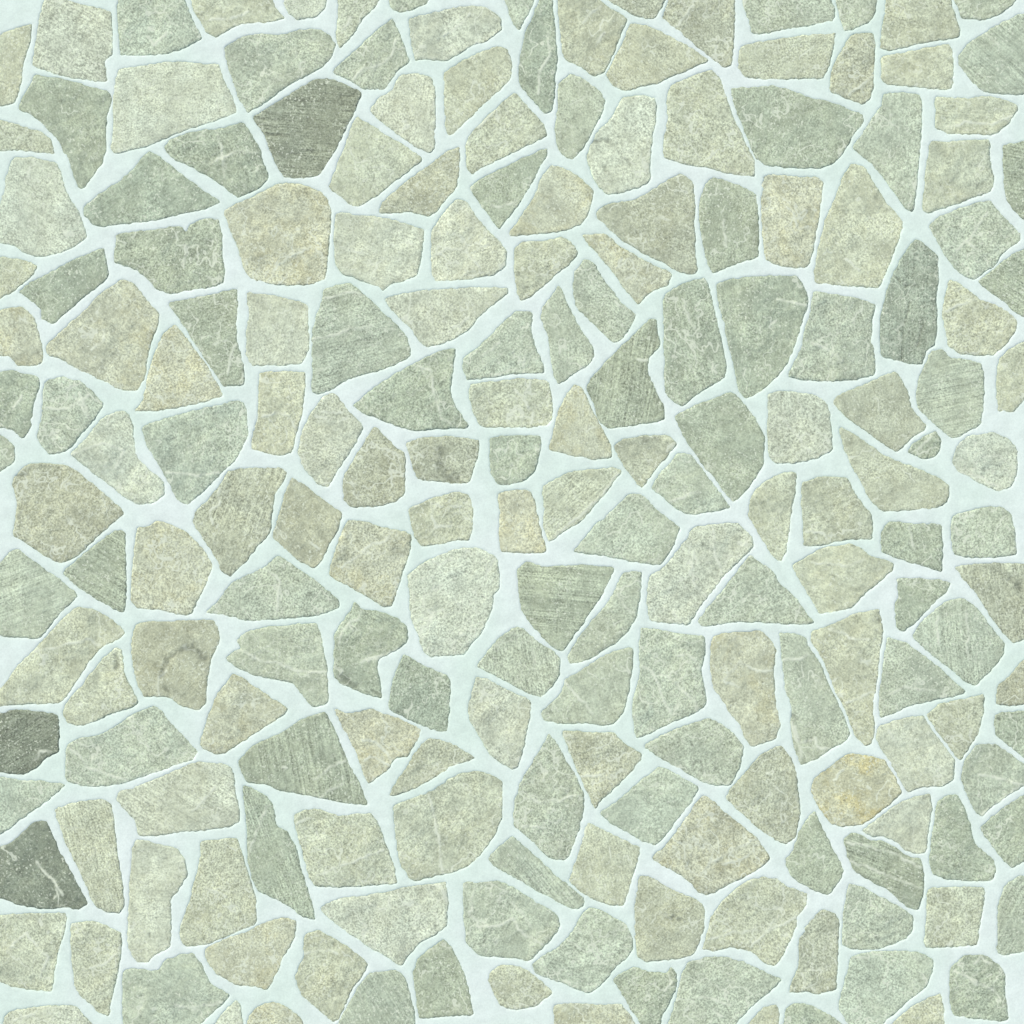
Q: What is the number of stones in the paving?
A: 200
